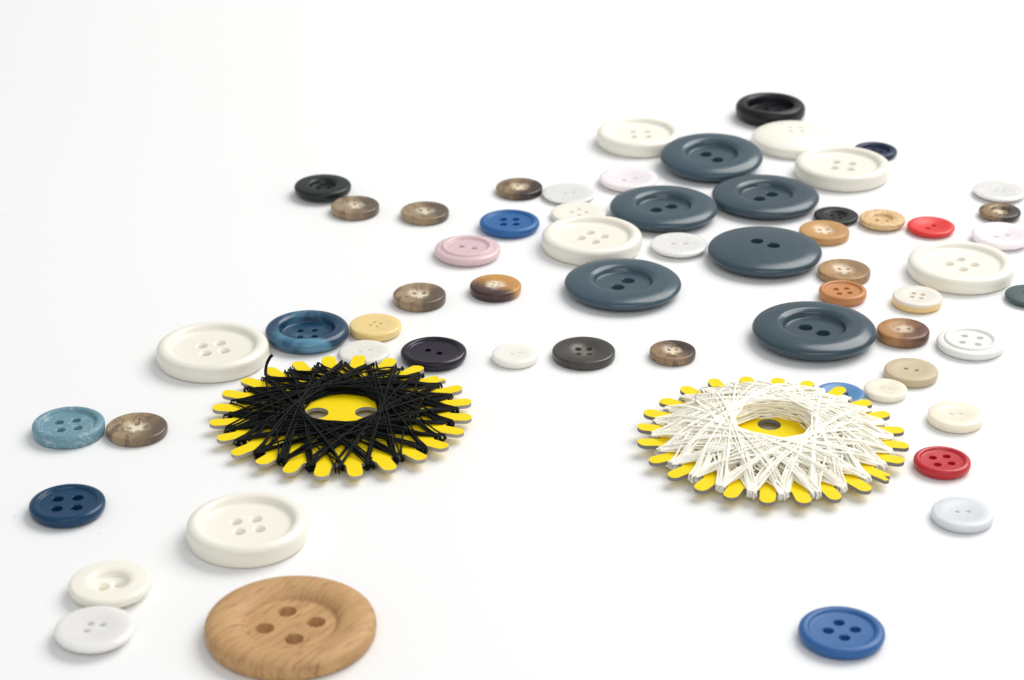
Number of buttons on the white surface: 60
